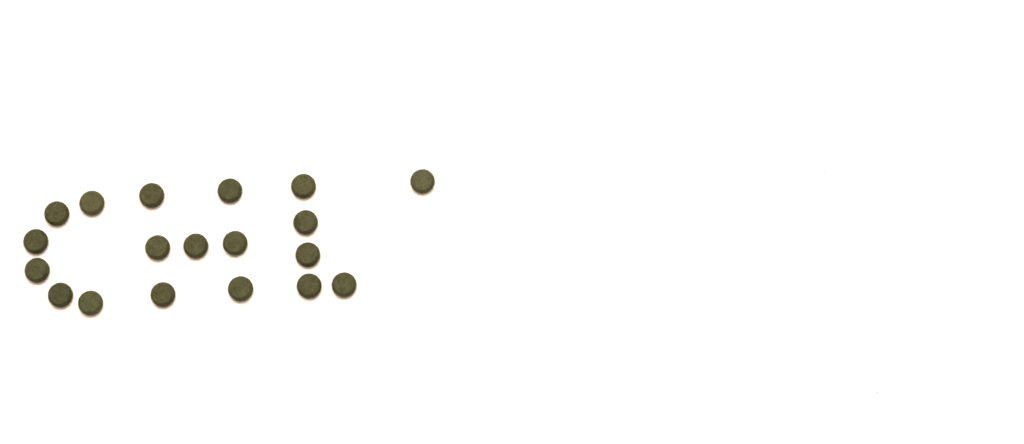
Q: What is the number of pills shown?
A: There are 19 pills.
